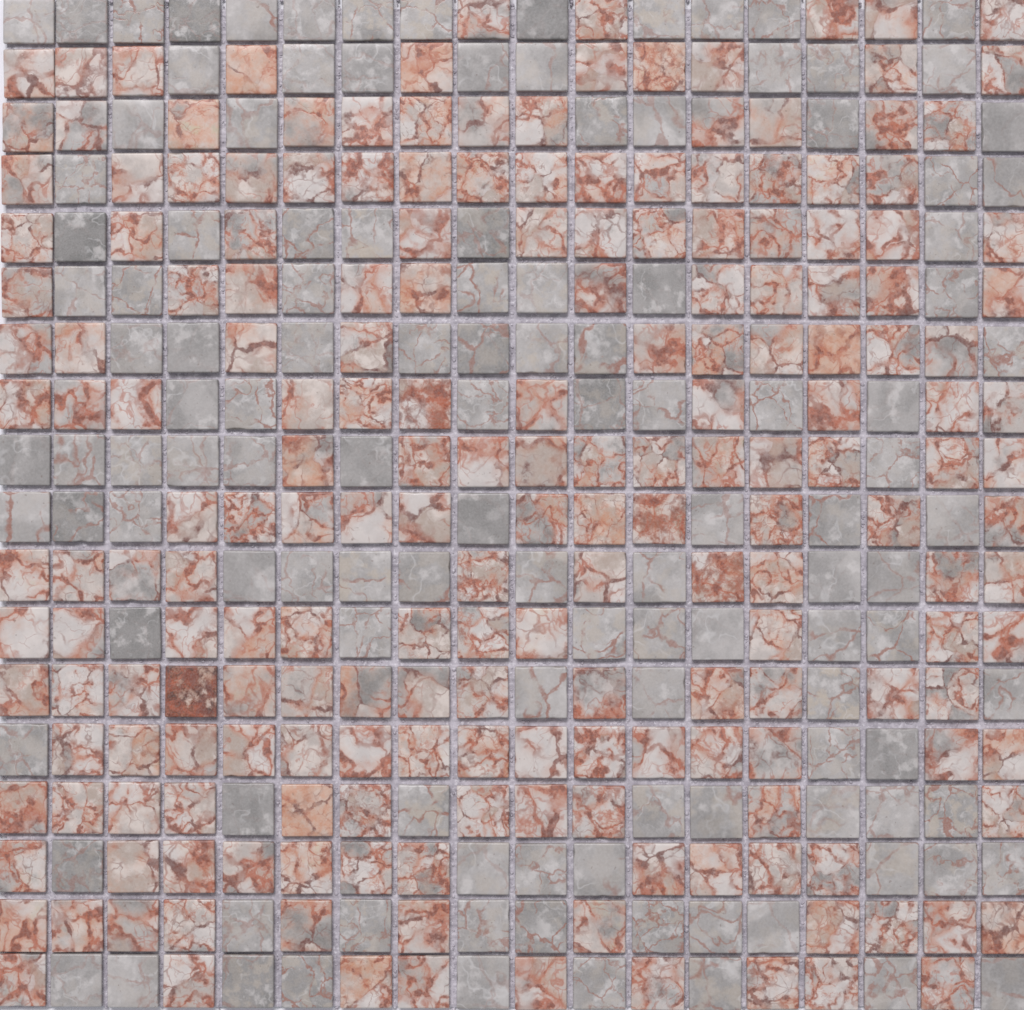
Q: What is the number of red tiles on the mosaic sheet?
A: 200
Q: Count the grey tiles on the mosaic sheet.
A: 124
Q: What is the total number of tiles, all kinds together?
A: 324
